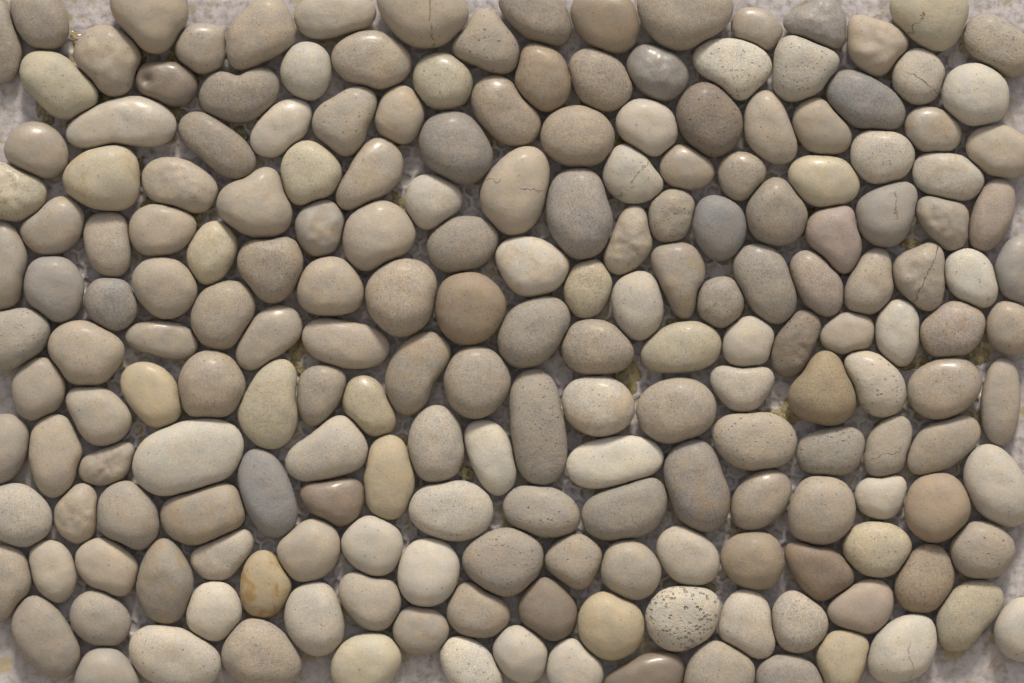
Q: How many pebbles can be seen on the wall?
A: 200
